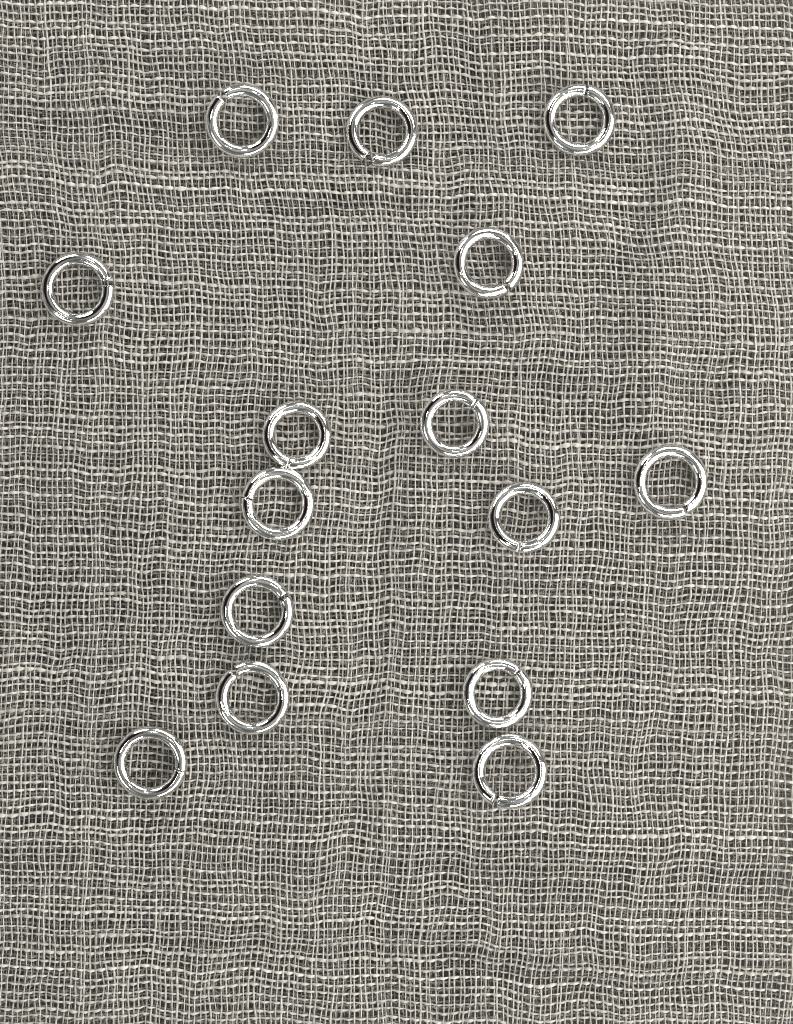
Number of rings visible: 15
